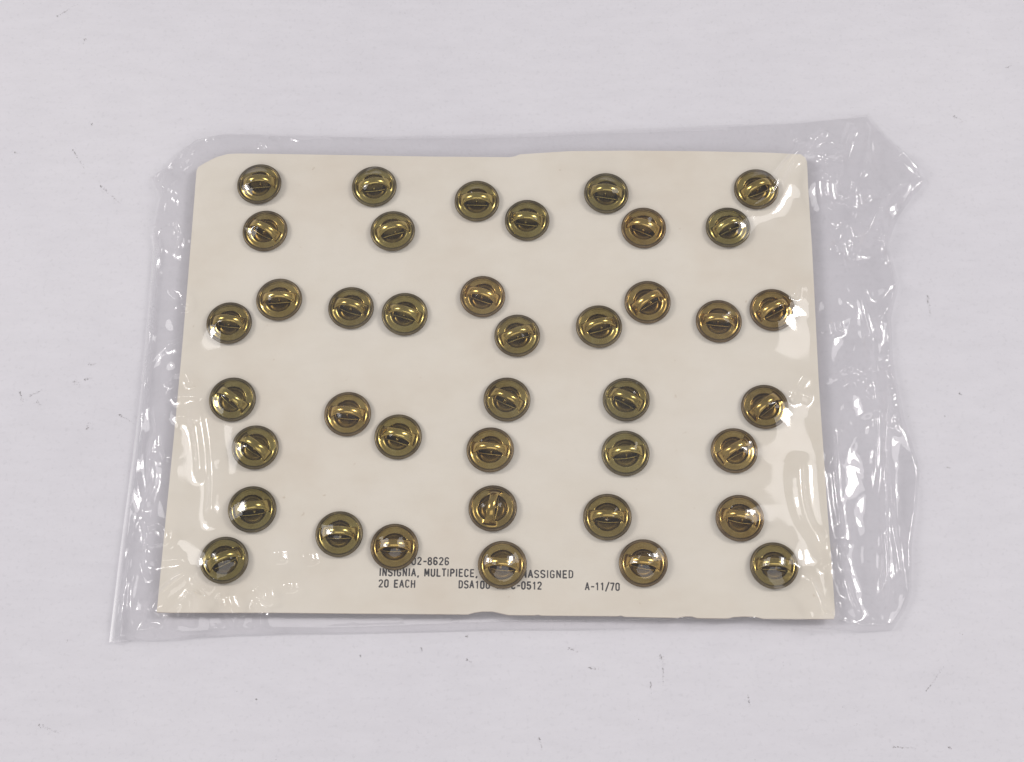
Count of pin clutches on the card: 40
